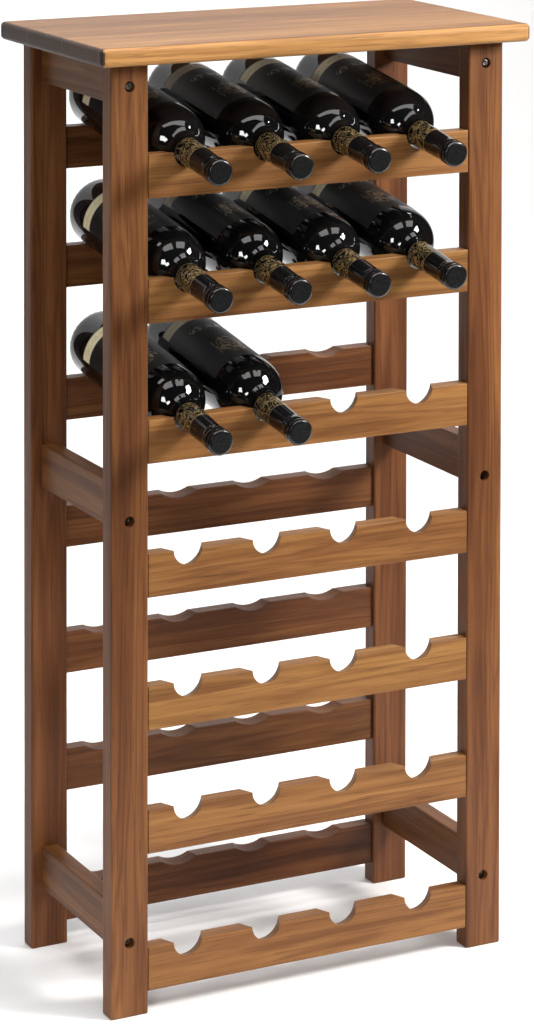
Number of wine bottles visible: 10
